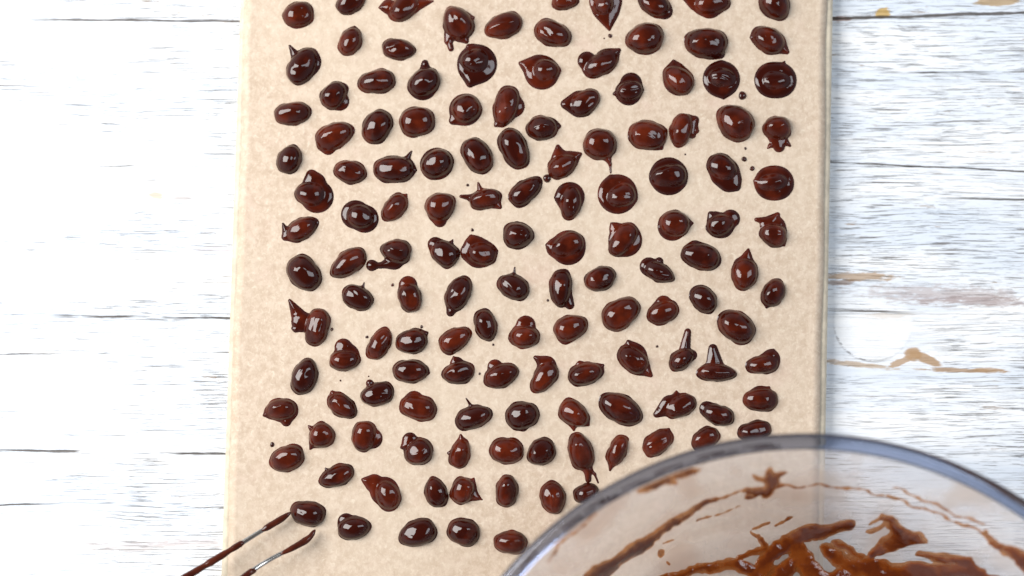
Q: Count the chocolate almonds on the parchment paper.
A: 137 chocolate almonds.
